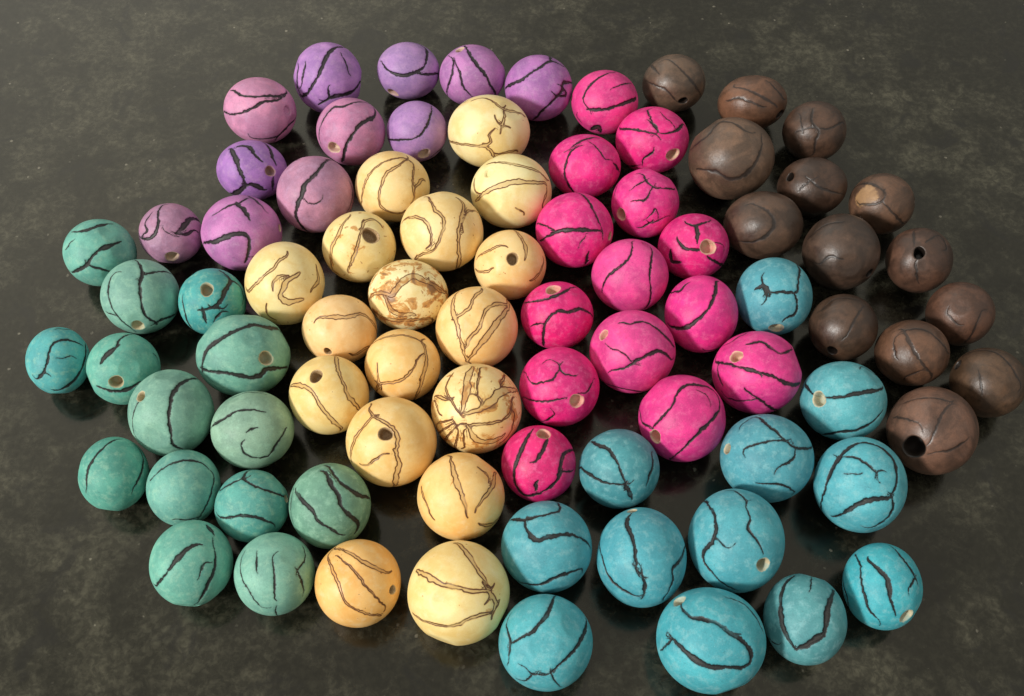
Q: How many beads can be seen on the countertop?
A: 82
